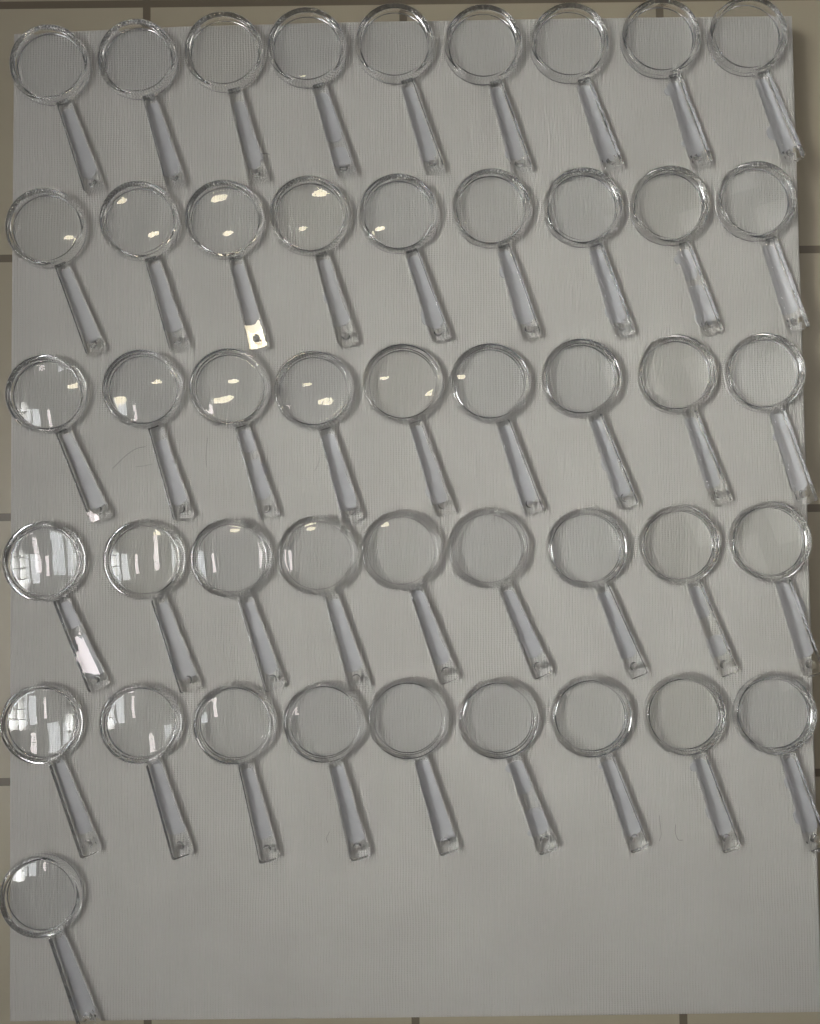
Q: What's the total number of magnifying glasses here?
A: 46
